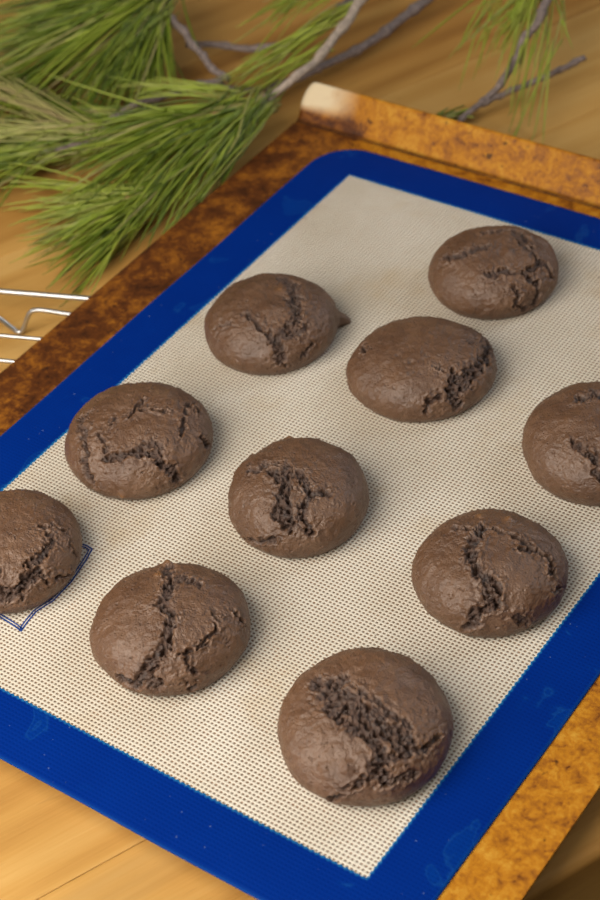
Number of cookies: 10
